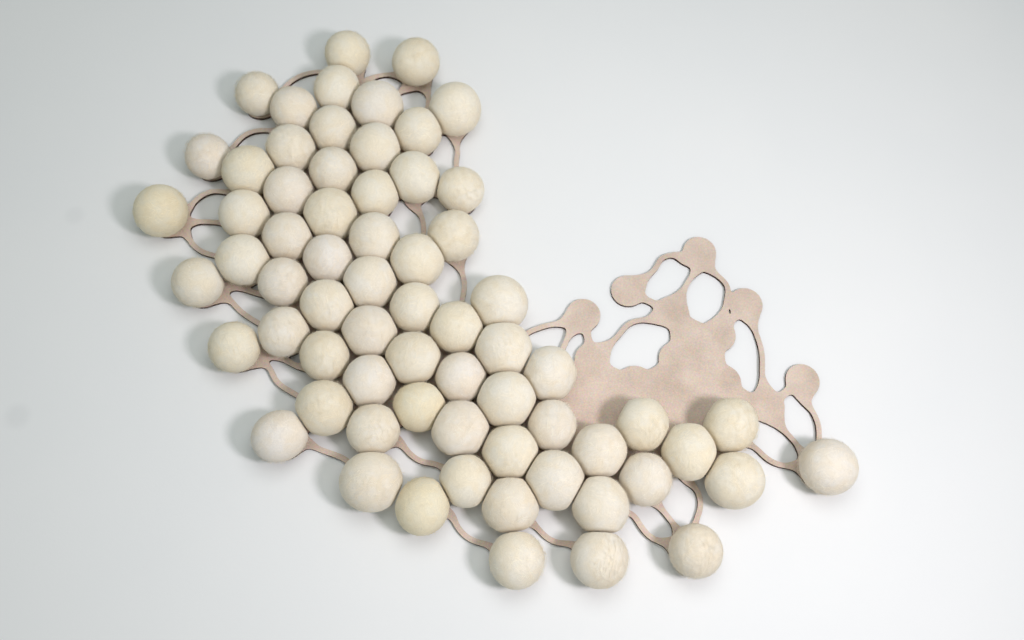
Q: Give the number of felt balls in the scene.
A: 67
